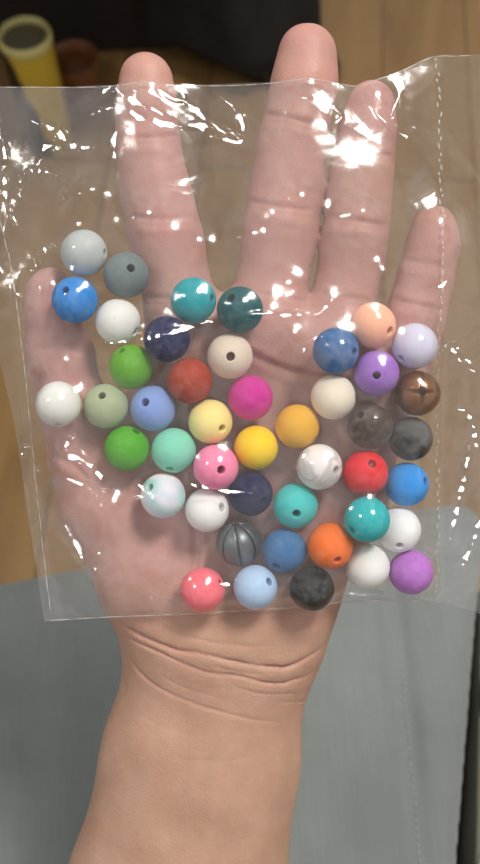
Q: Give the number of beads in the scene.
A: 45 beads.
